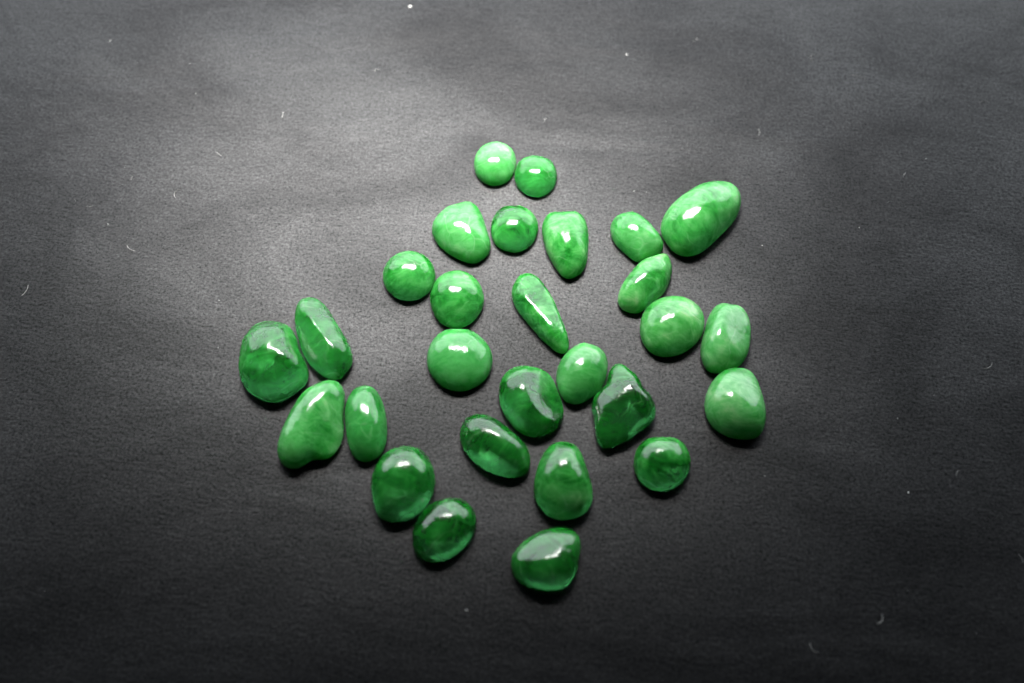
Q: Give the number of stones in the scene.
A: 28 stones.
